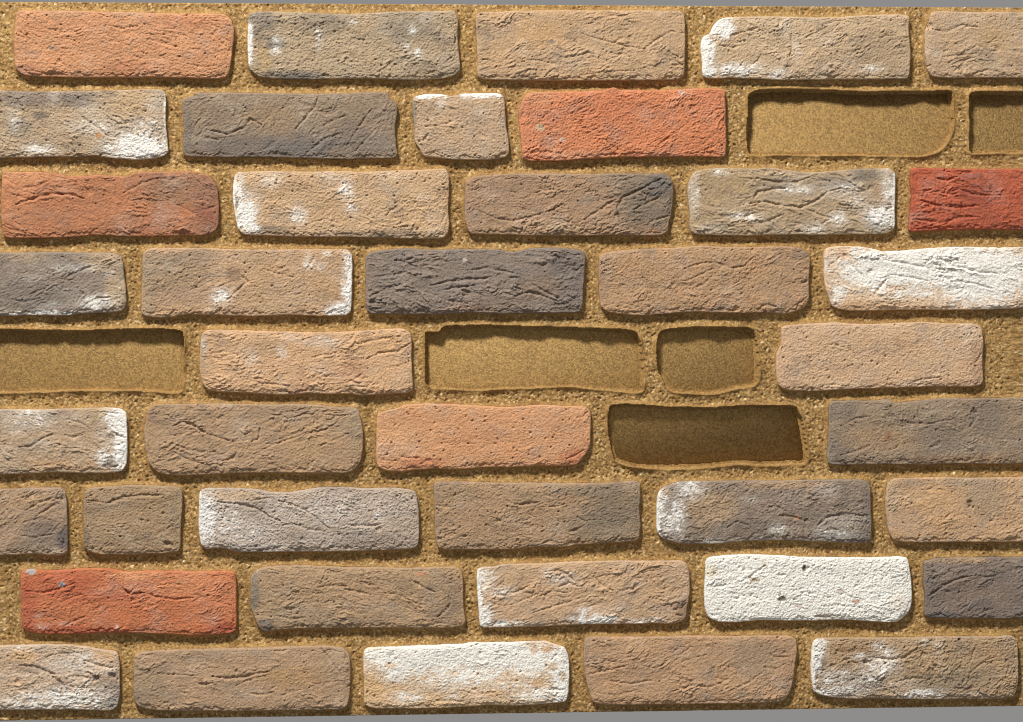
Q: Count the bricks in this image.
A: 41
